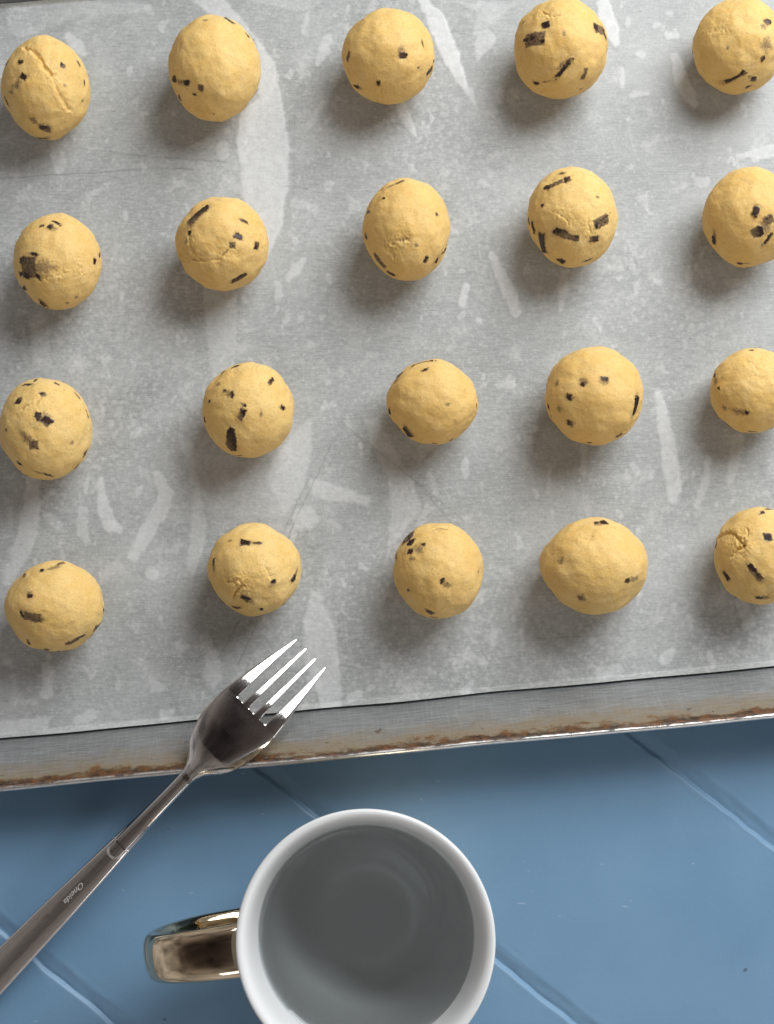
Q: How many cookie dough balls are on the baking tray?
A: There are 20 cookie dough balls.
